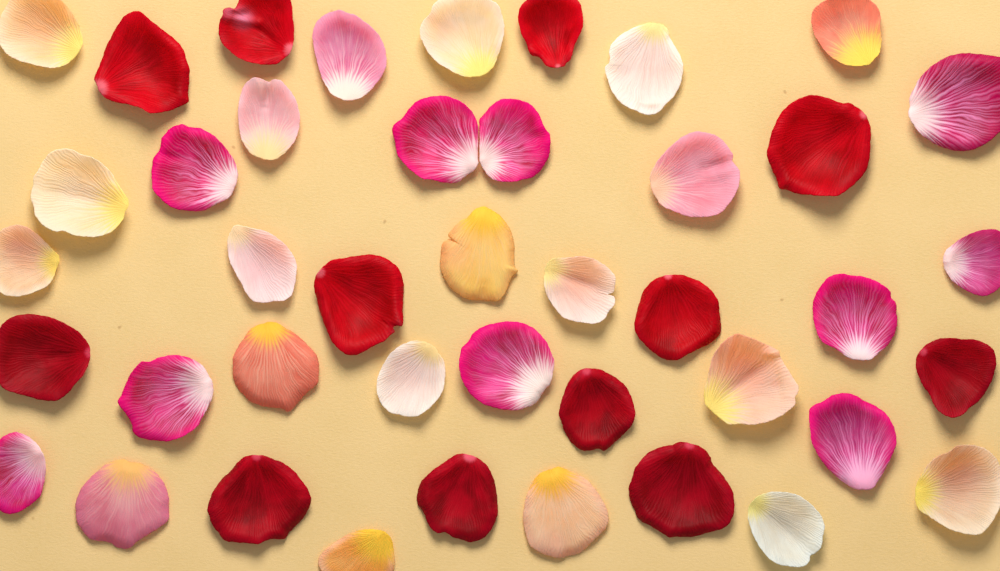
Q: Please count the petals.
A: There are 42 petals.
